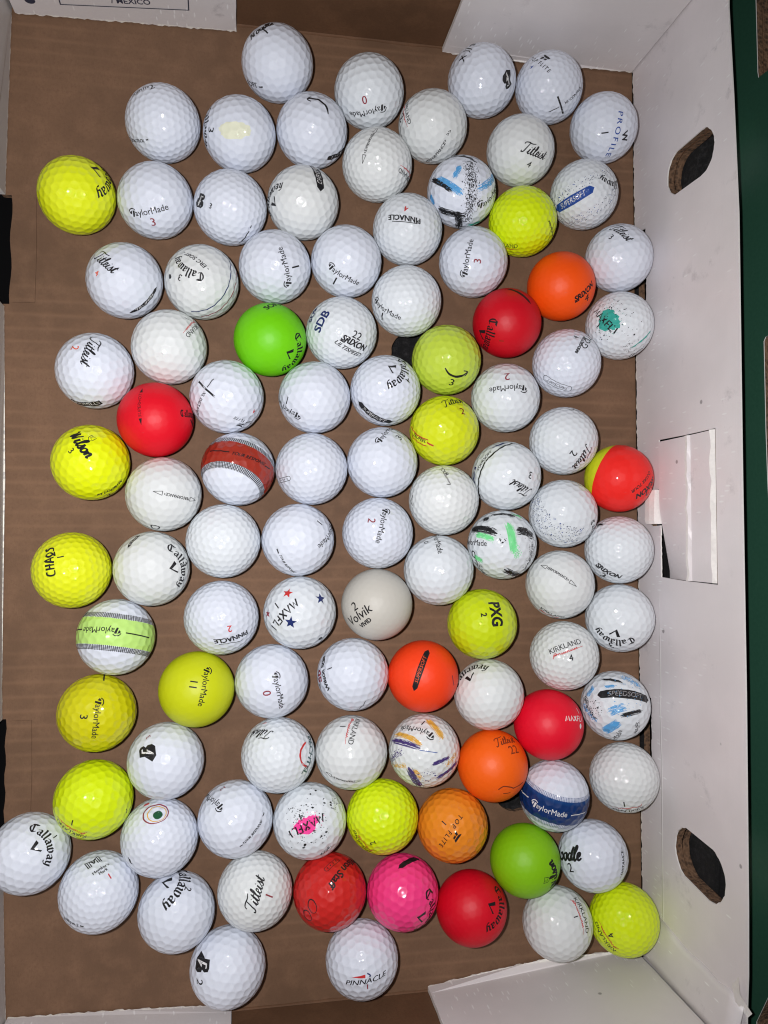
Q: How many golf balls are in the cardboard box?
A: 101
